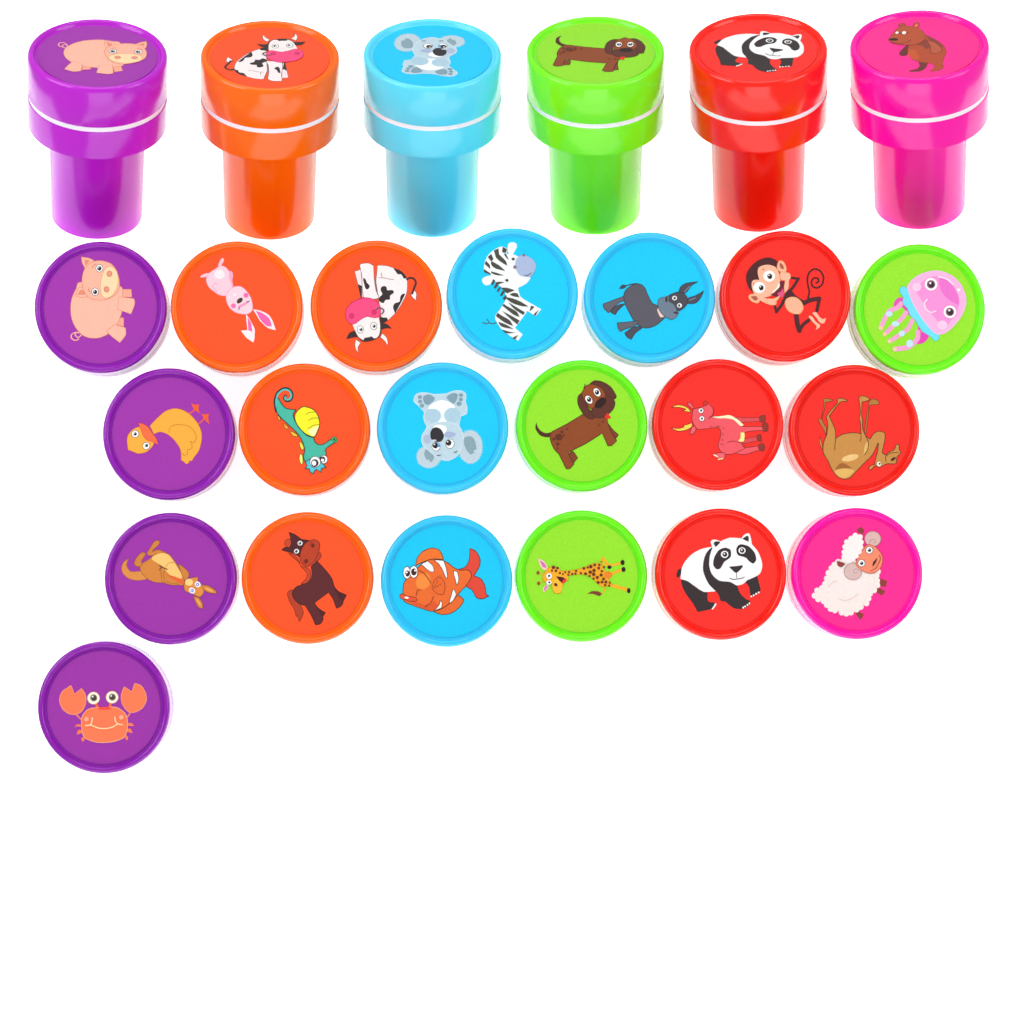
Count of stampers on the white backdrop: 26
